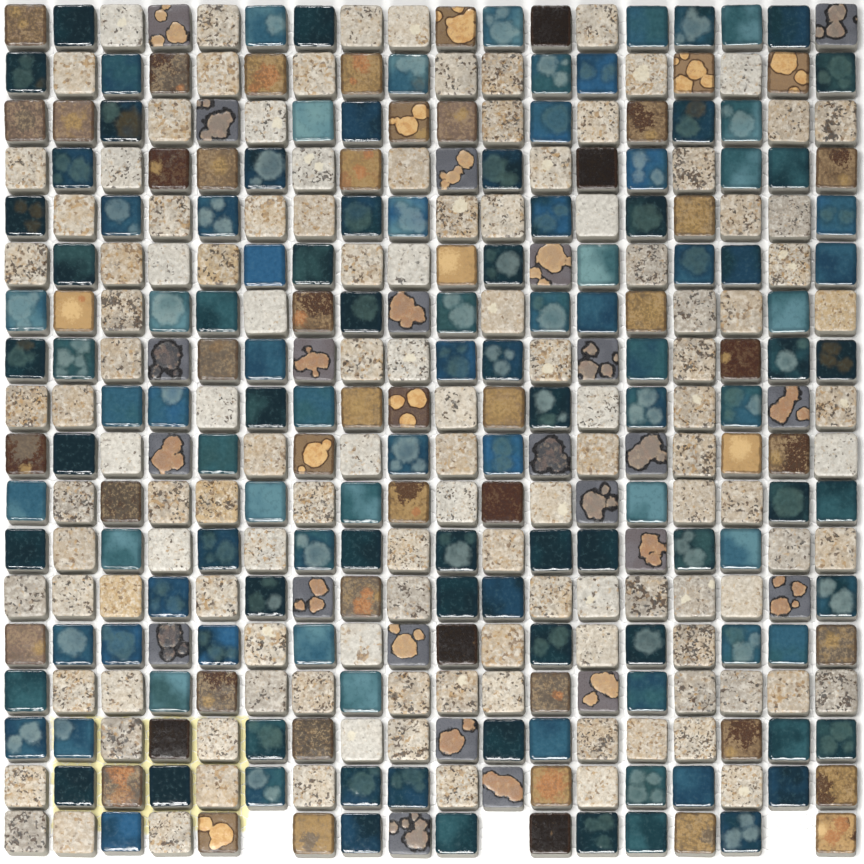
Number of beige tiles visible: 123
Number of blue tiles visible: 123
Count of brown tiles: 52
